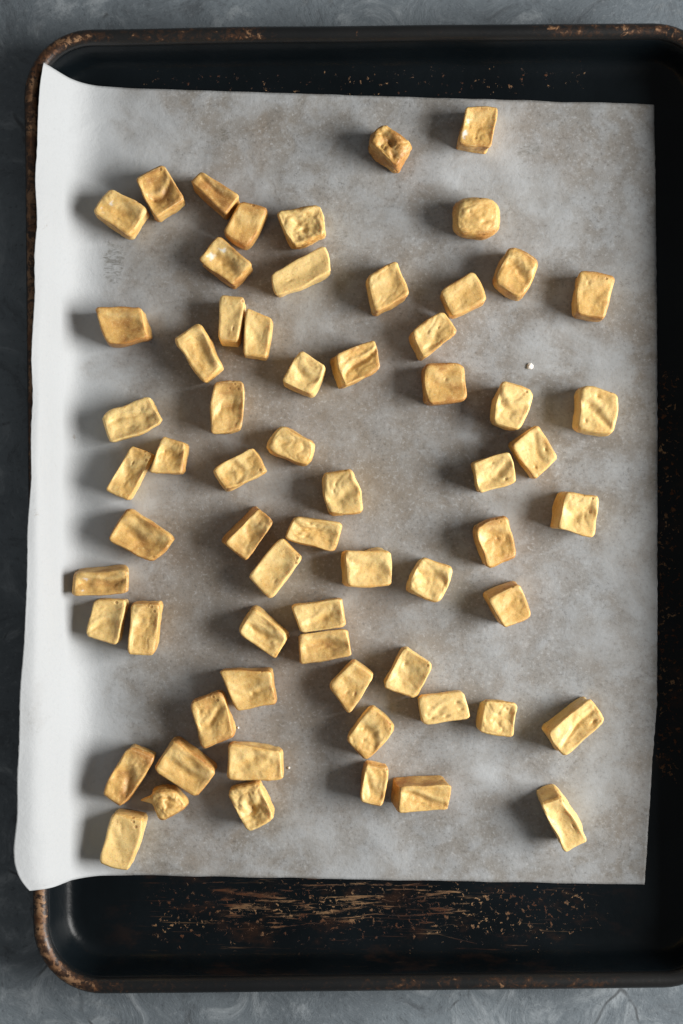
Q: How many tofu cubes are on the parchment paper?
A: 65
